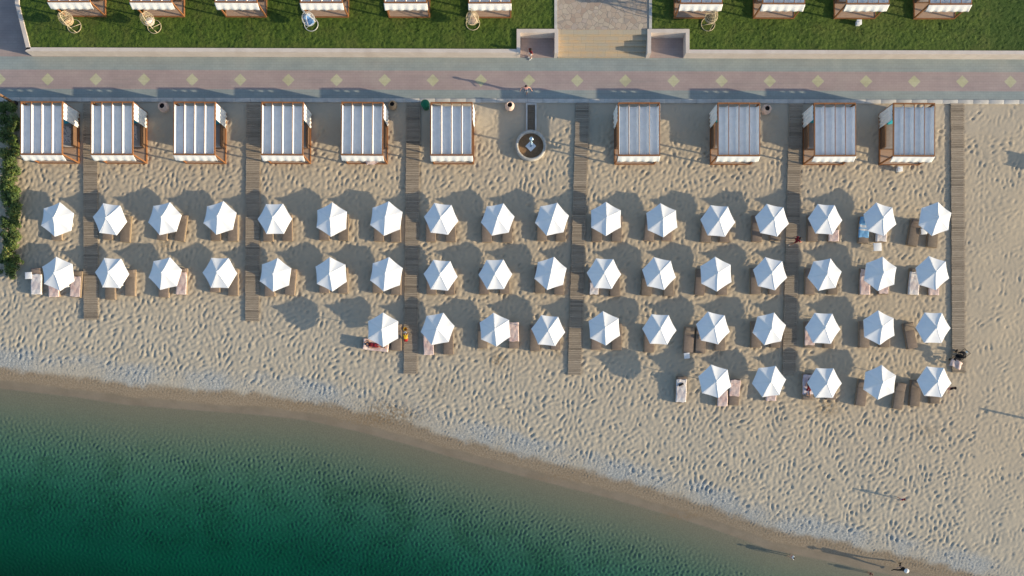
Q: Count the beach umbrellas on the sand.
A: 50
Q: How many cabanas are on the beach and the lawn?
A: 20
